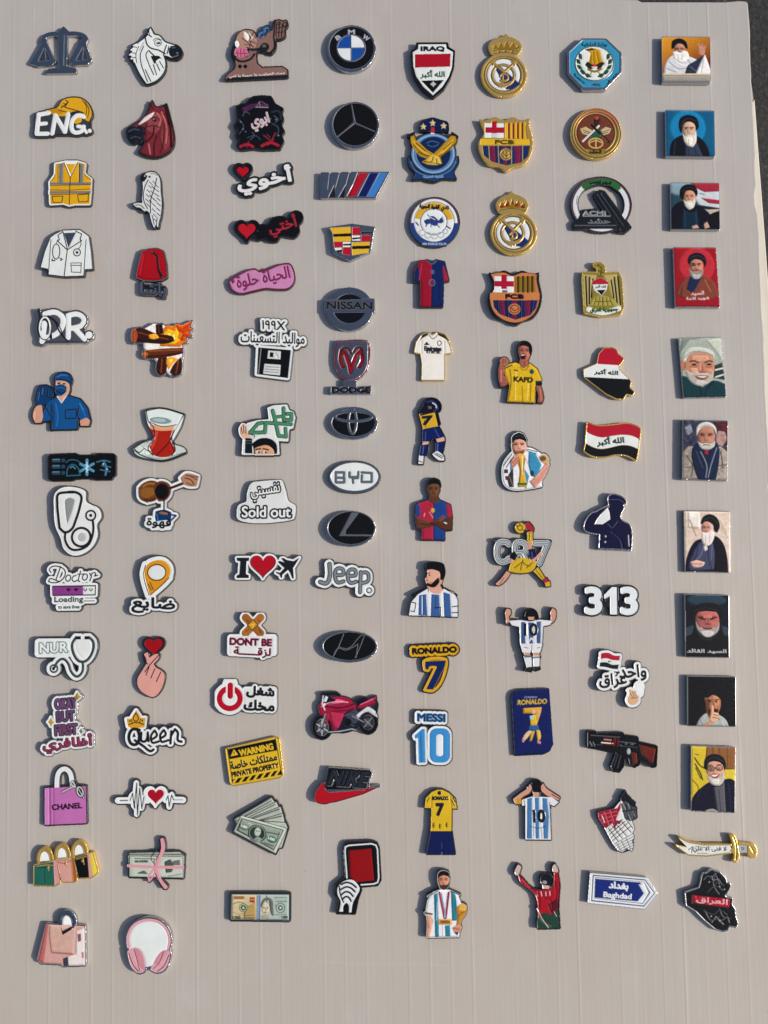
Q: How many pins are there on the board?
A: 102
